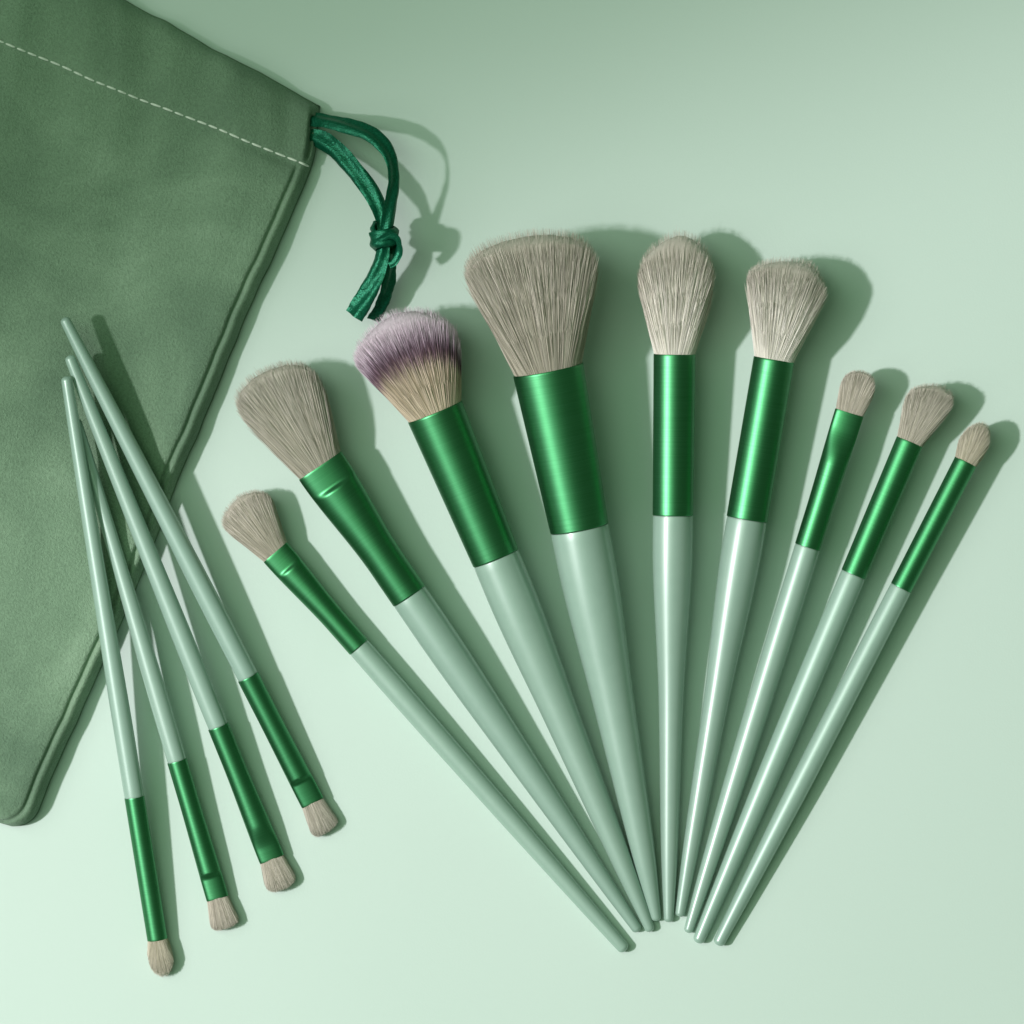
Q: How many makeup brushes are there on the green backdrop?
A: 13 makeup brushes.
